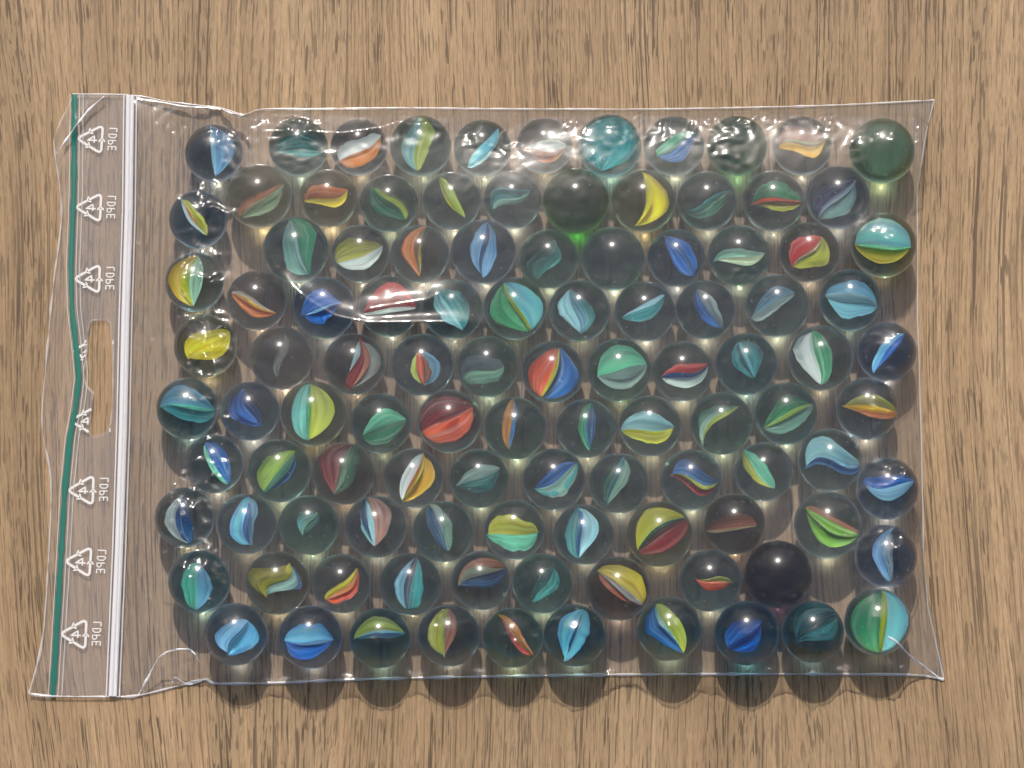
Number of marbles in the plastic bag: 106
